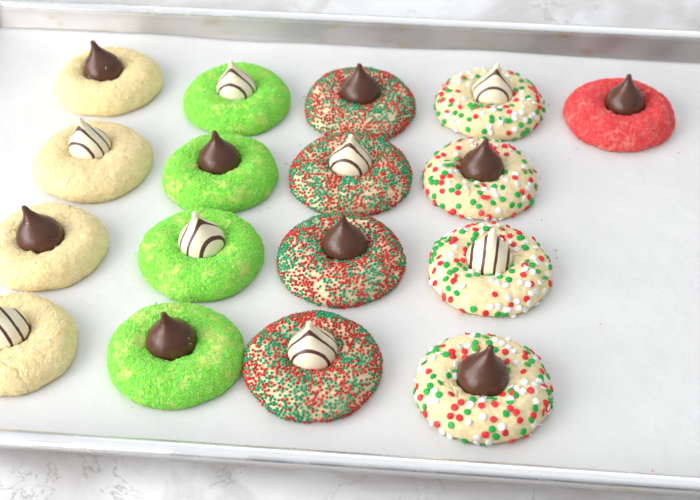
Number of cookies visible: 17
